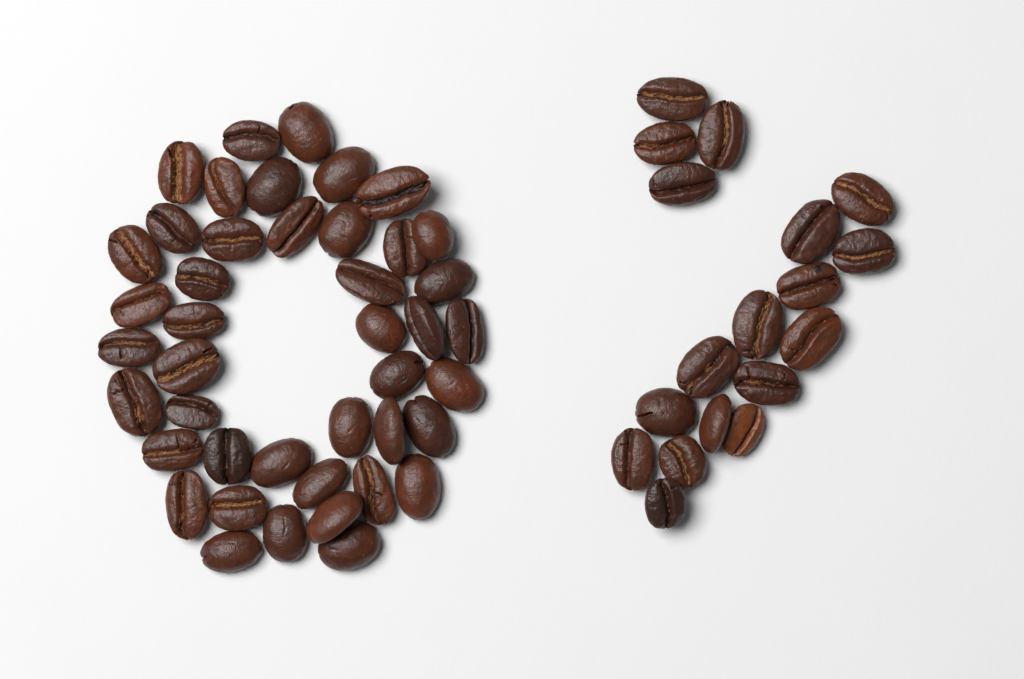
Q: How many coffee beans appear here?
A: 61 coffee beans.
